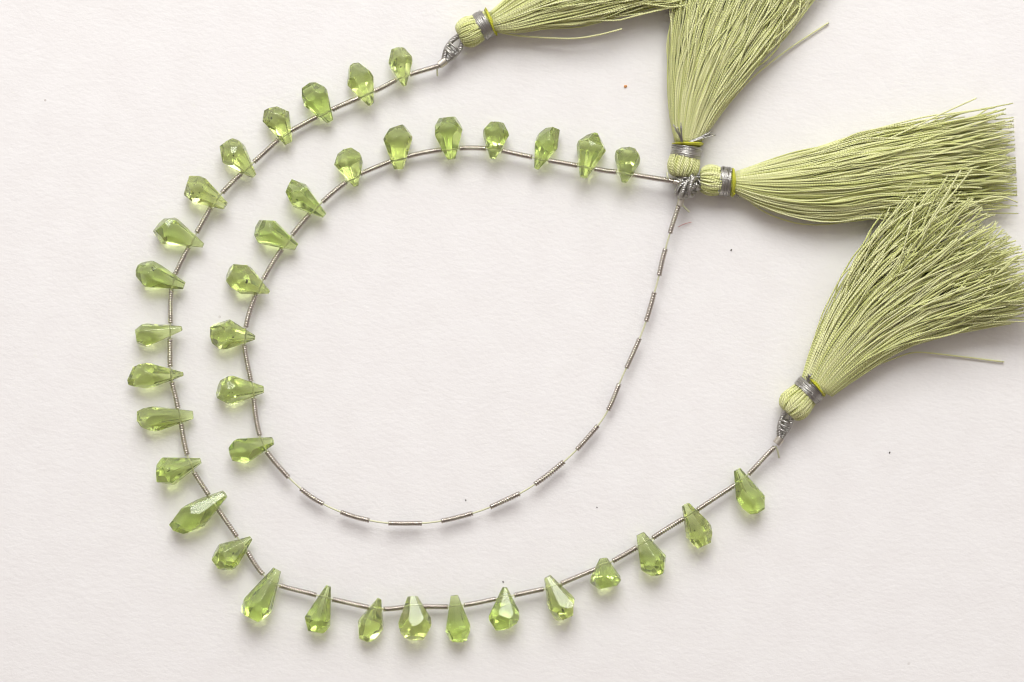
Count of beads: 38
